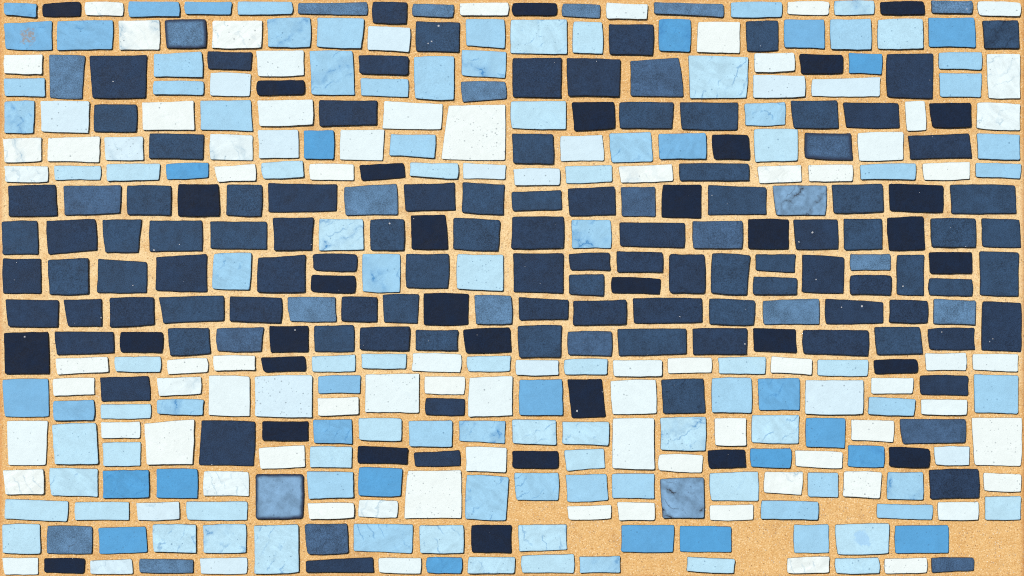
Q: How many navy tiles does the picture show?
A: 133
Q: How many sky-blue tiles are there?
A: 121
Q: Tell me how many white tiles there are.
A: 93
